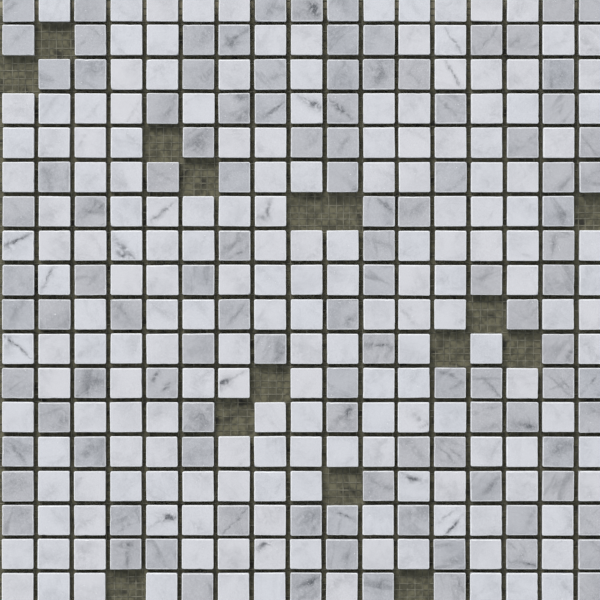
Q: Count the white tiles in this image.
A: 183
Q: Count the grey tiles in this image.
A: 108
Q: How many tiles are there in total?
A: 291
